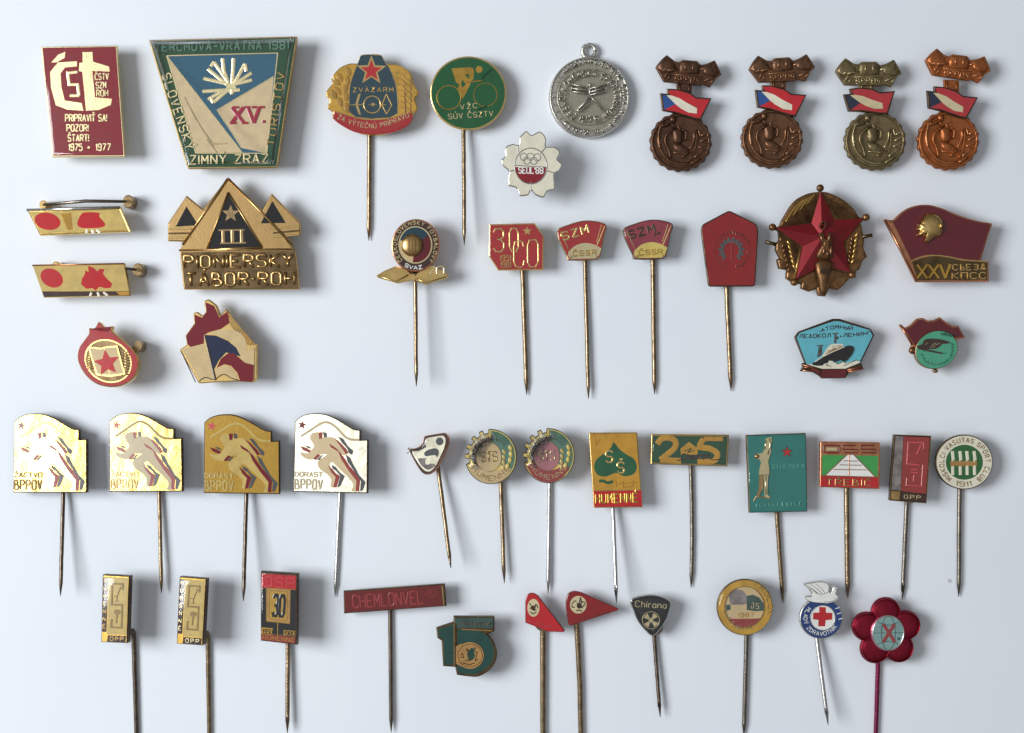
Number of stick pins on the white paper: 30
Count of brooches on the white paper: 13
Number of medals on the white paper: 5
